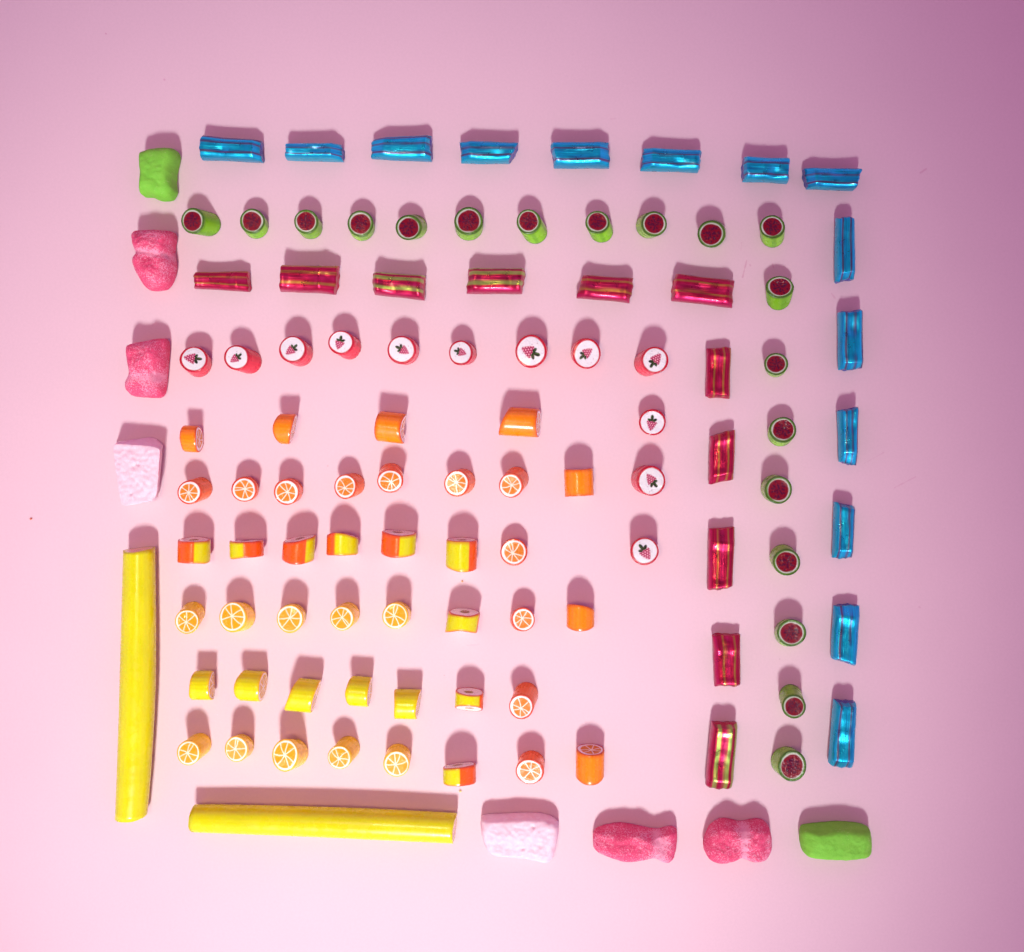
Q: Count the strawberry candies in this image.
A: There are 12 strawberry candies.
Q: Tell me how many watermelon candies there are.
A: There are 19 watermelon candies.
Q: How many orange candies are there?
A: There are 18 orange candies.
